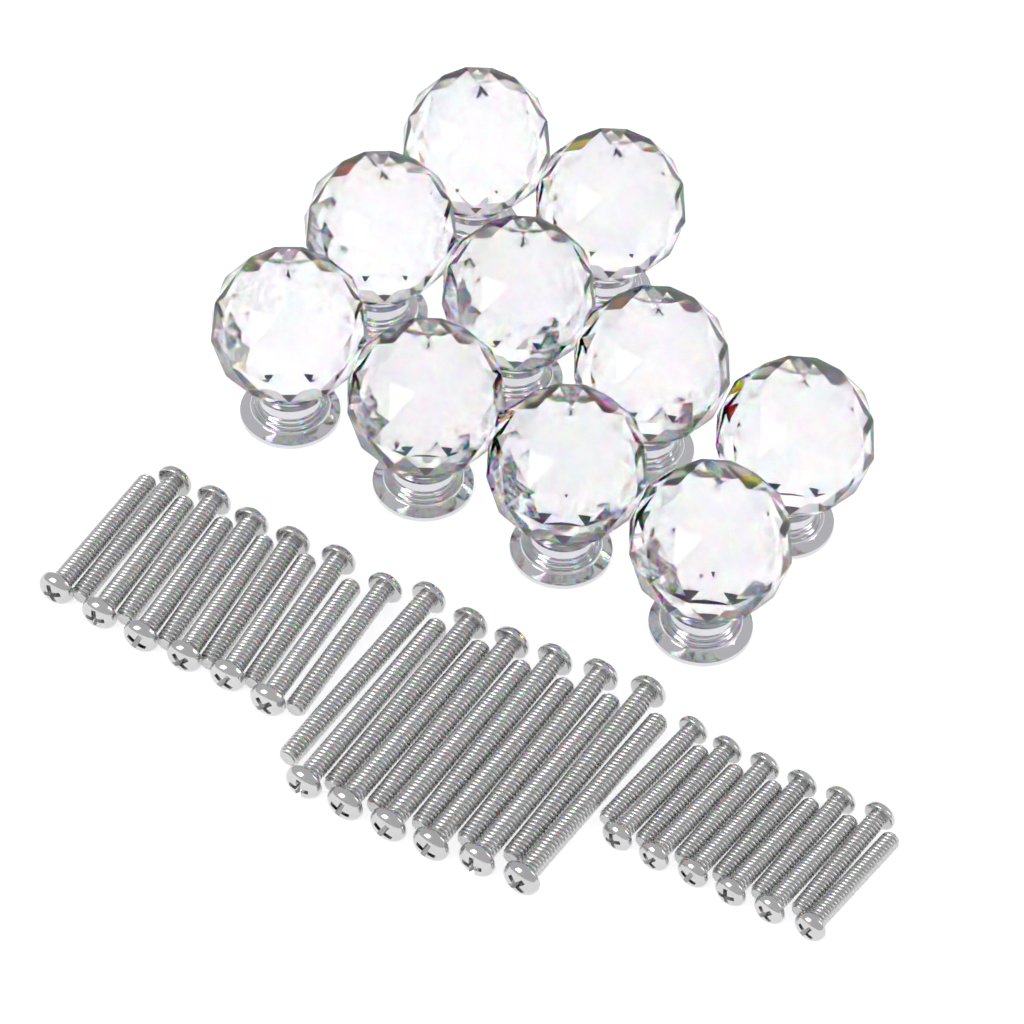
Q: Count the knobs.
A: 10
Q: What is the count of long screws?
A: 12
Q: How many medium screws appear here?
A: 12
